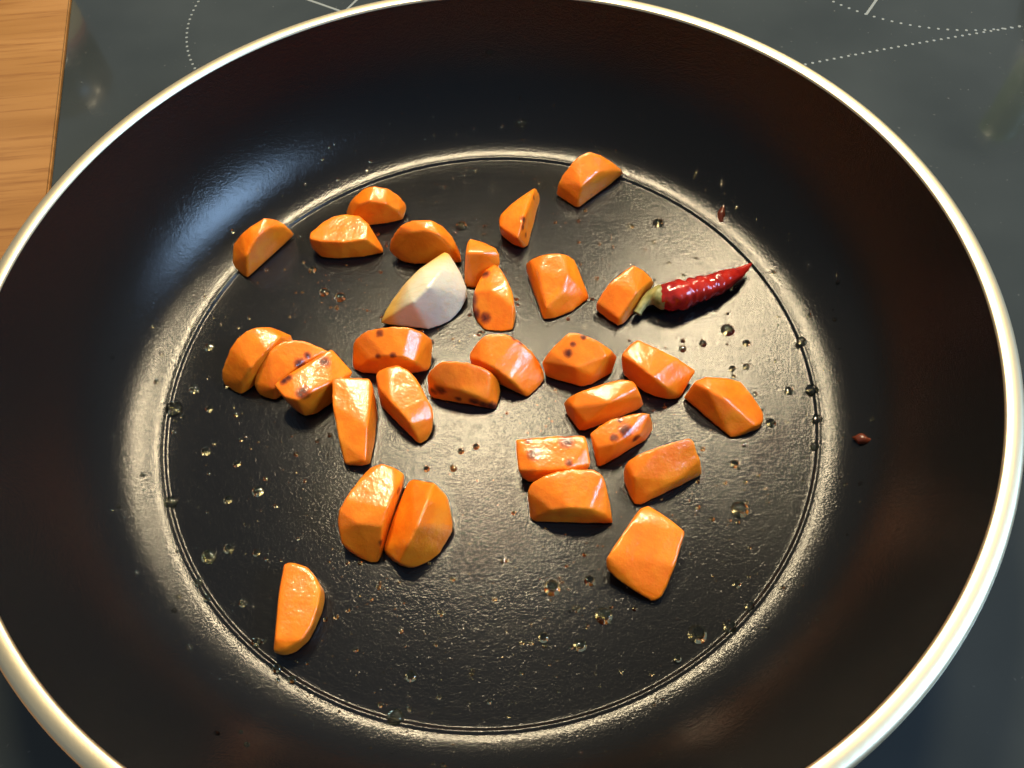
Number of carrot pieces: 30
